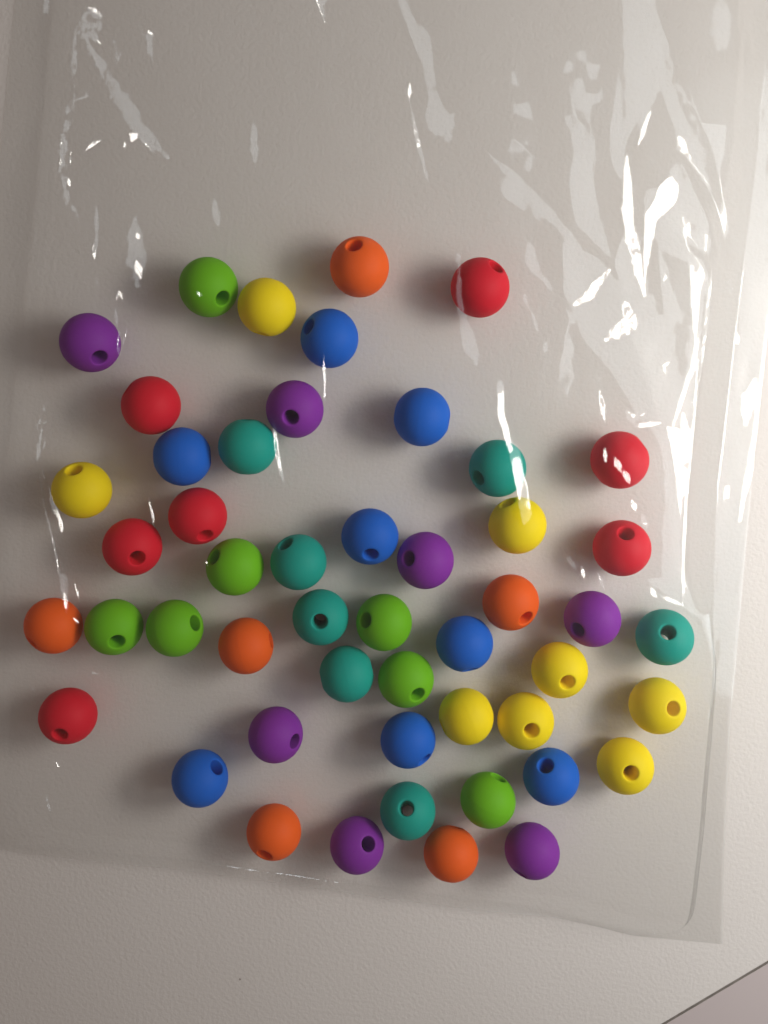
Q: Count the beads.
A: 50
